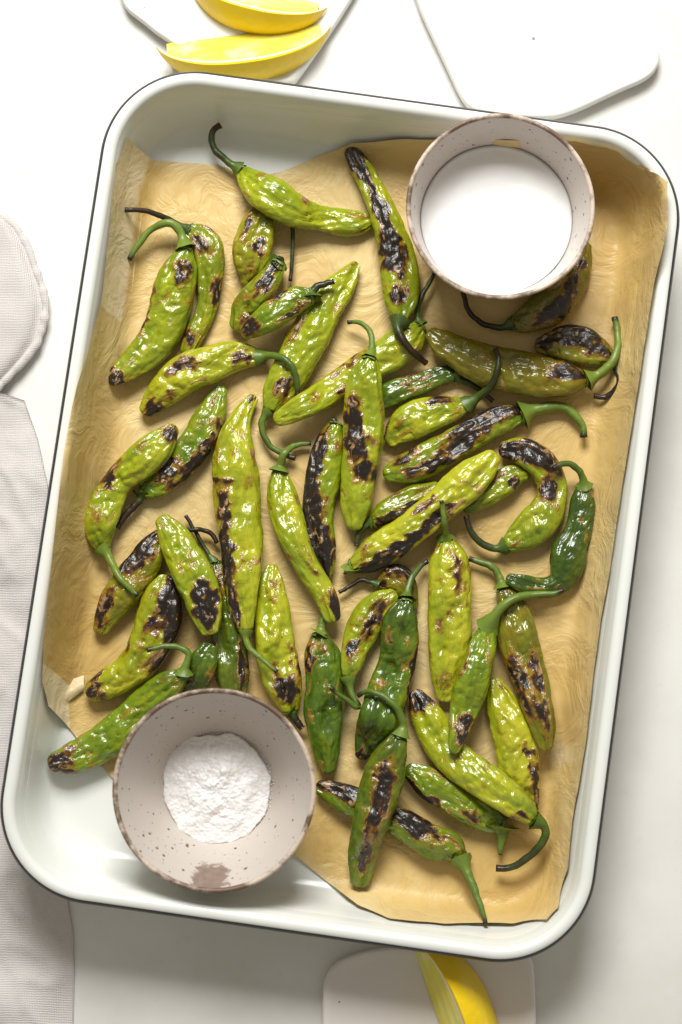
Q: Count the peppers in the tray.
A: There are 46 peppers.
